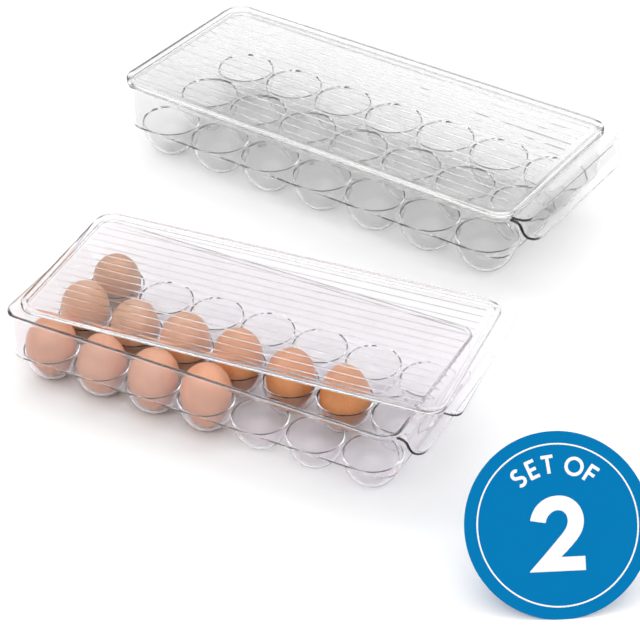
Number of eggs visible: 11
